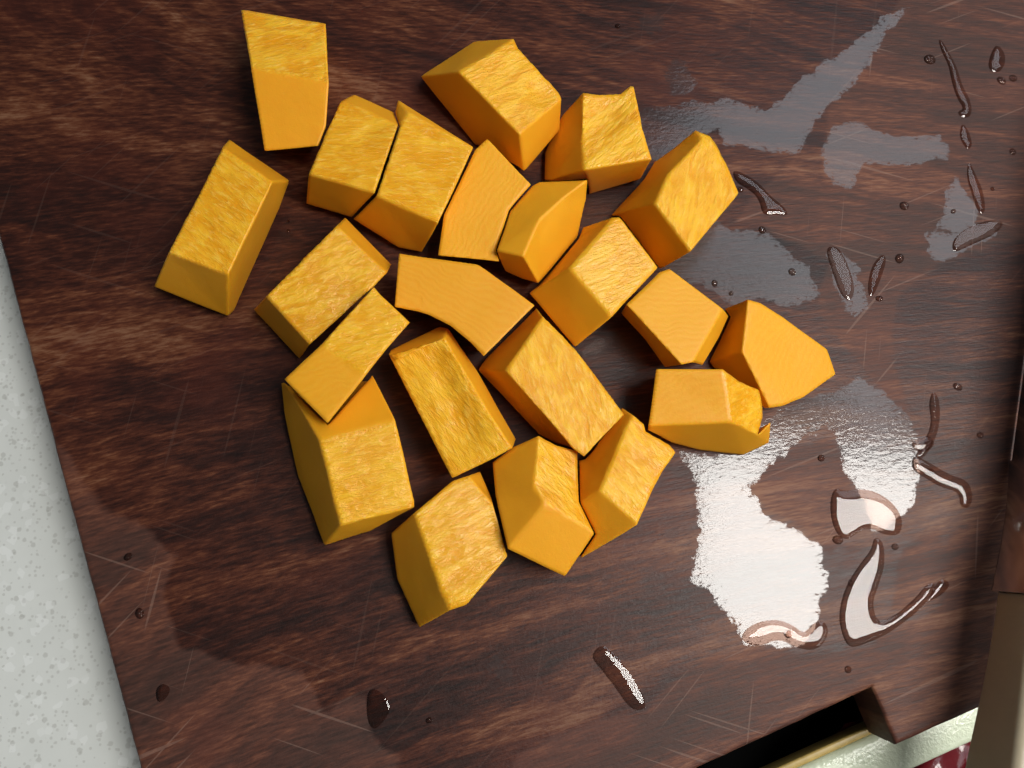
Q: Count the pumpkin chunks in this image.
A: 22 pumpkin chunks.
